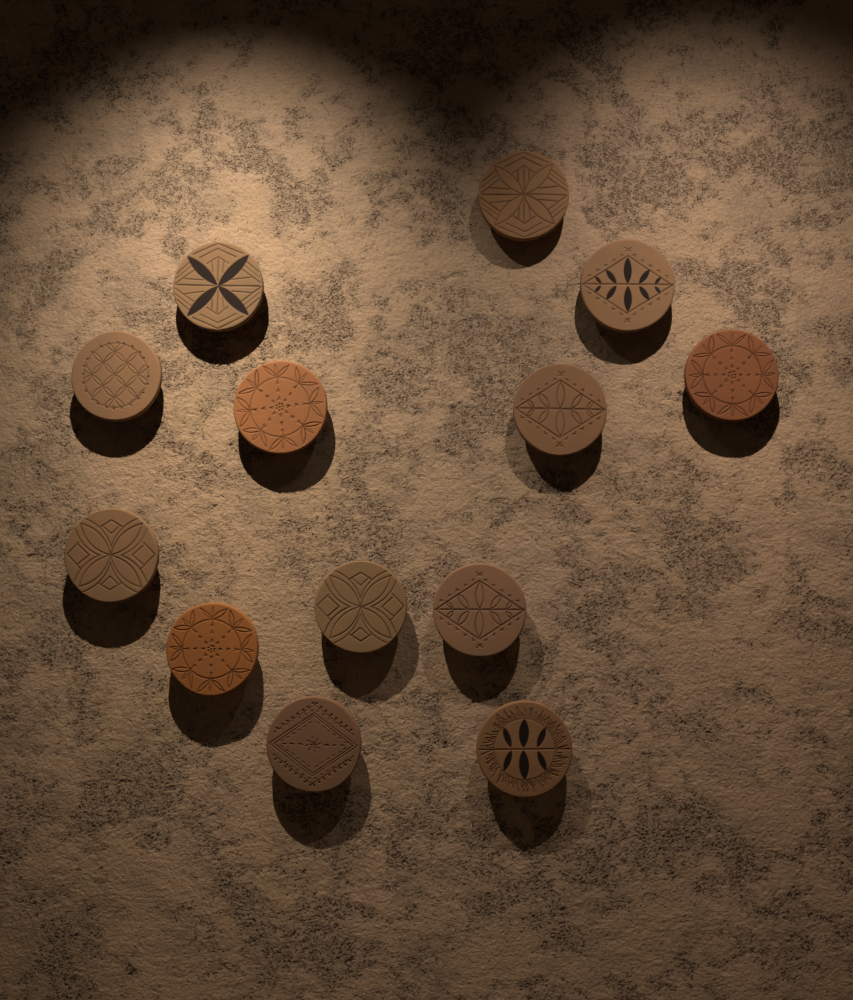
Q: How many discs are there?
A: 13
